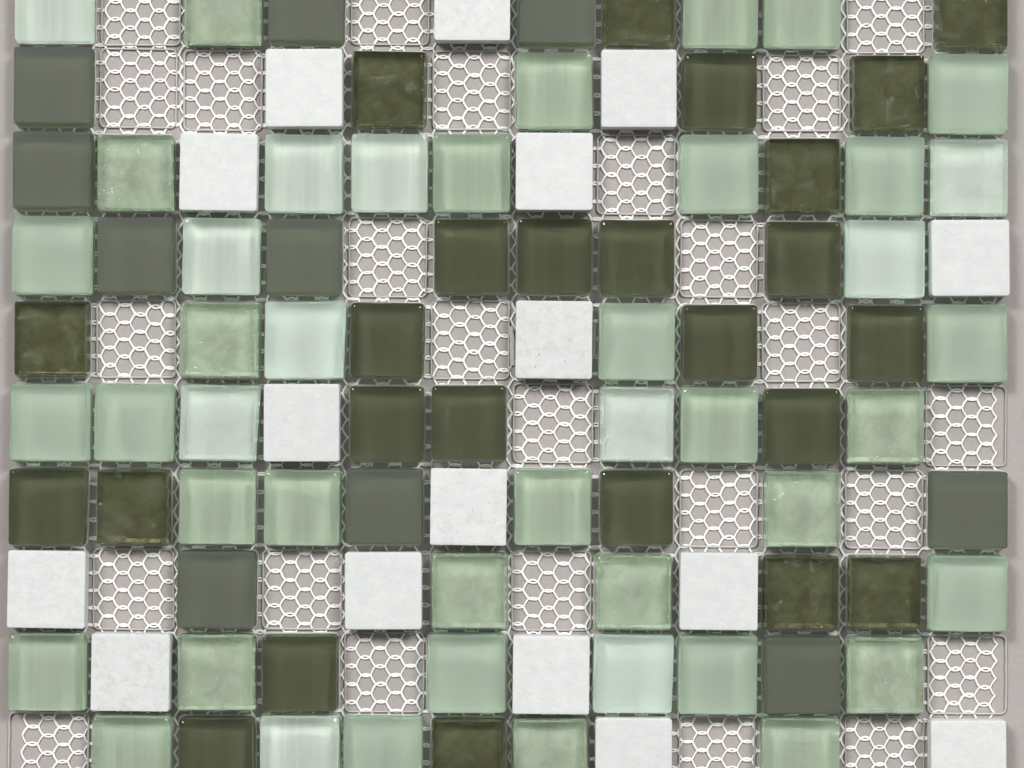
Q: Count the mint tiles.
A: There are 11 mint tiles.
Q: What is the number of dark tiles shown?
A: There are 35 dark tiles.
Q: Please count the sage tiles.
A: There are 33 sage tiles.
